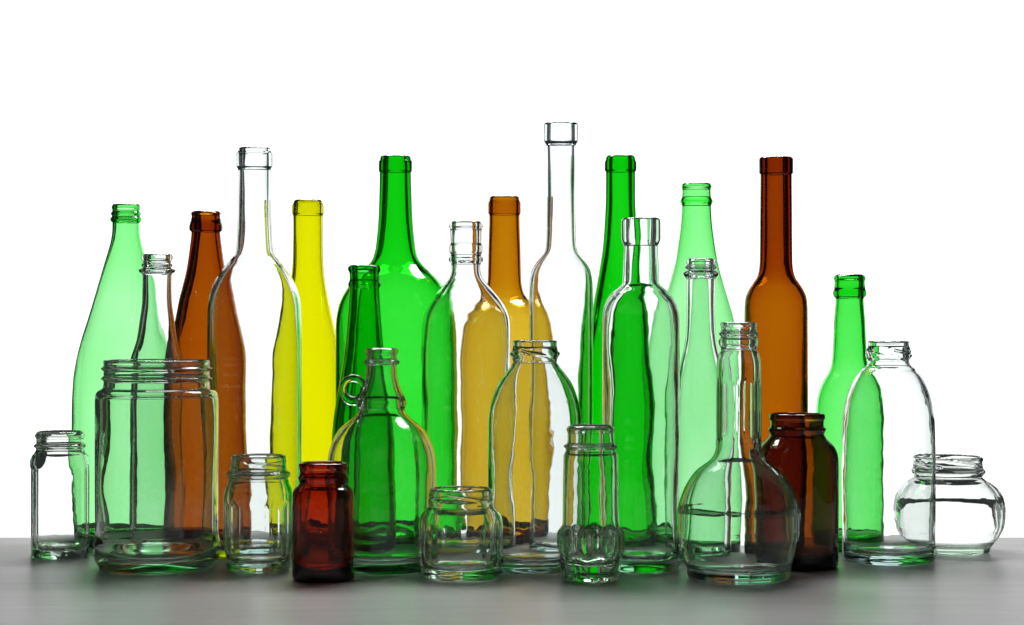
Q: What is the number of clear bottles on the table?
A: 10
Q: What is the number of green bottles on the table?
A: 6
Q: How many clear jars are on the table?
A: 6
